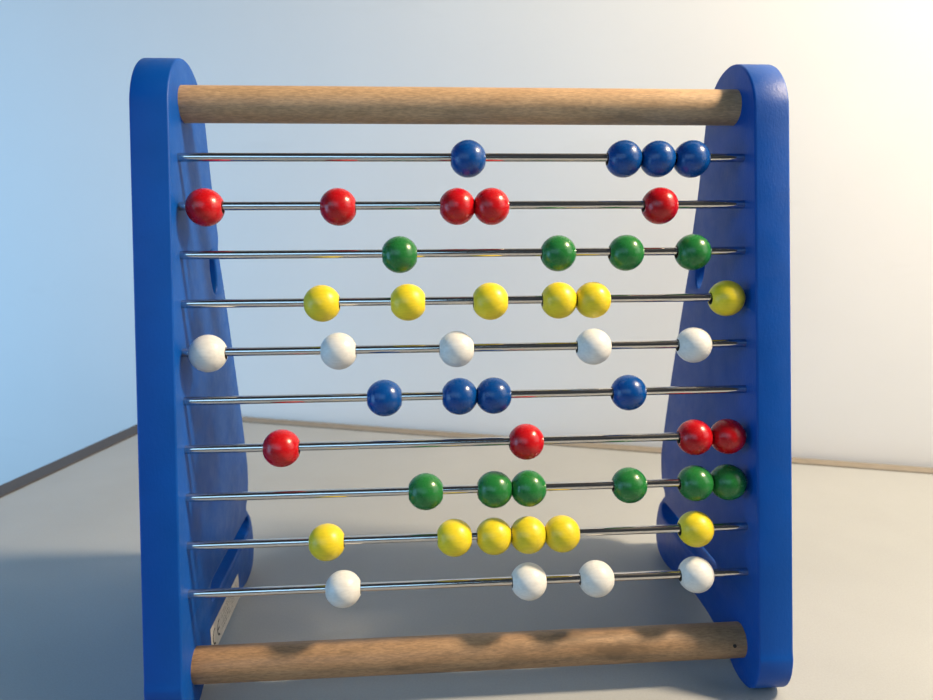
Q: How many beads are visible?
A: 48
